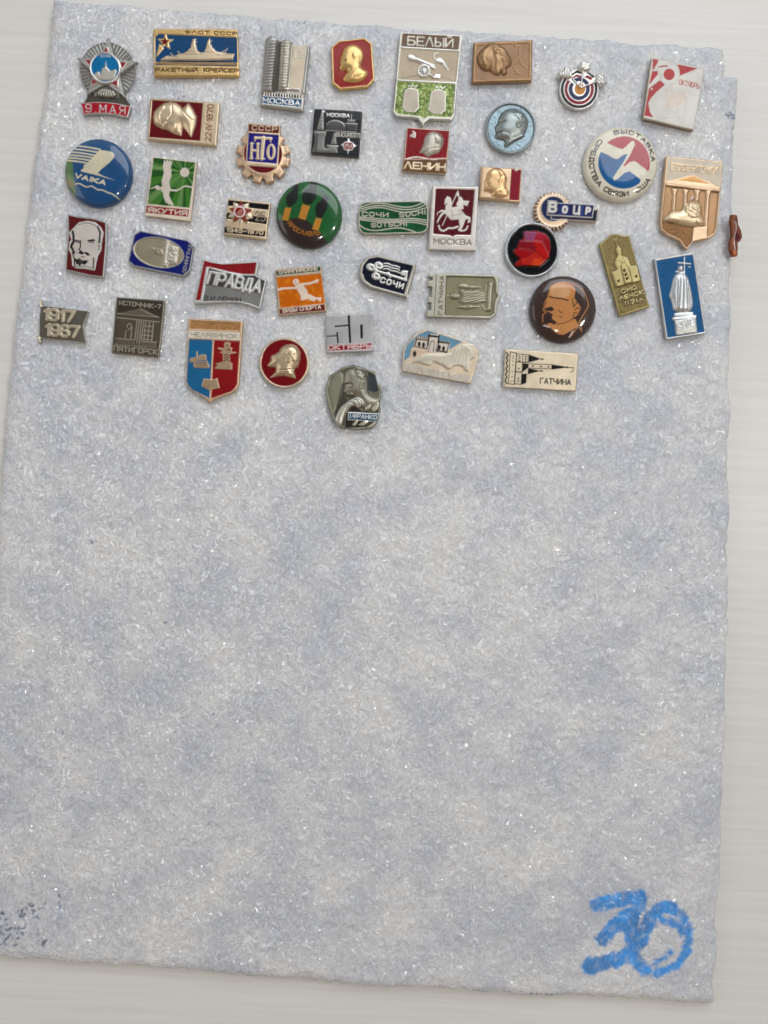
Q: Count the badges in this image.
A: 42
